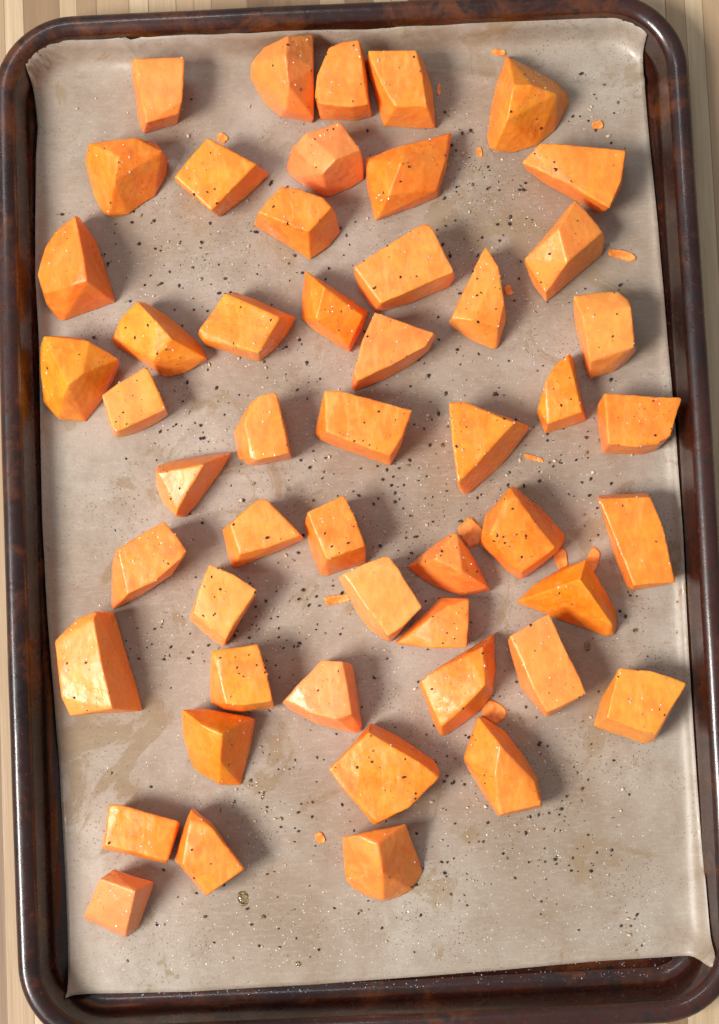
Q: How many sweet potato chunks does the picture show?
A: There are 51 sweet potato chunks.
